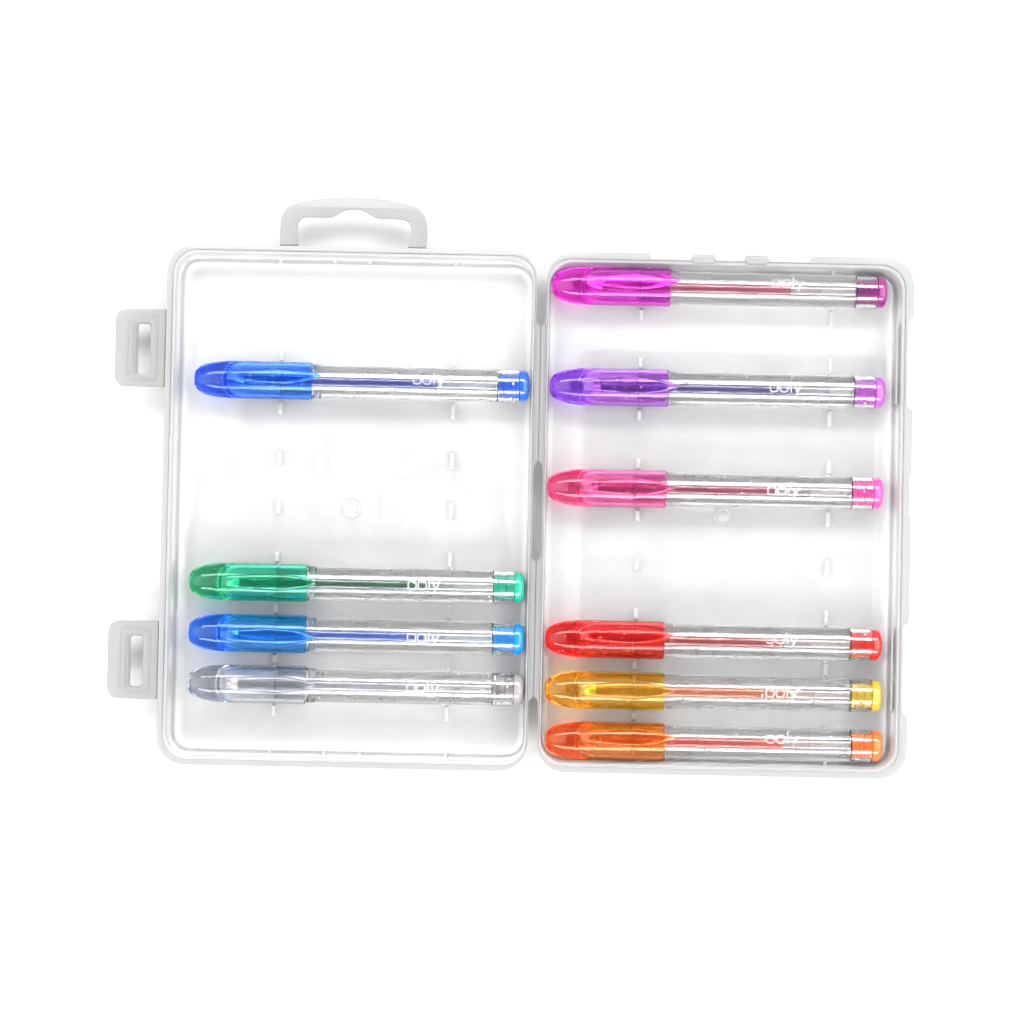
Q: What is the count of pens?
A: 10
